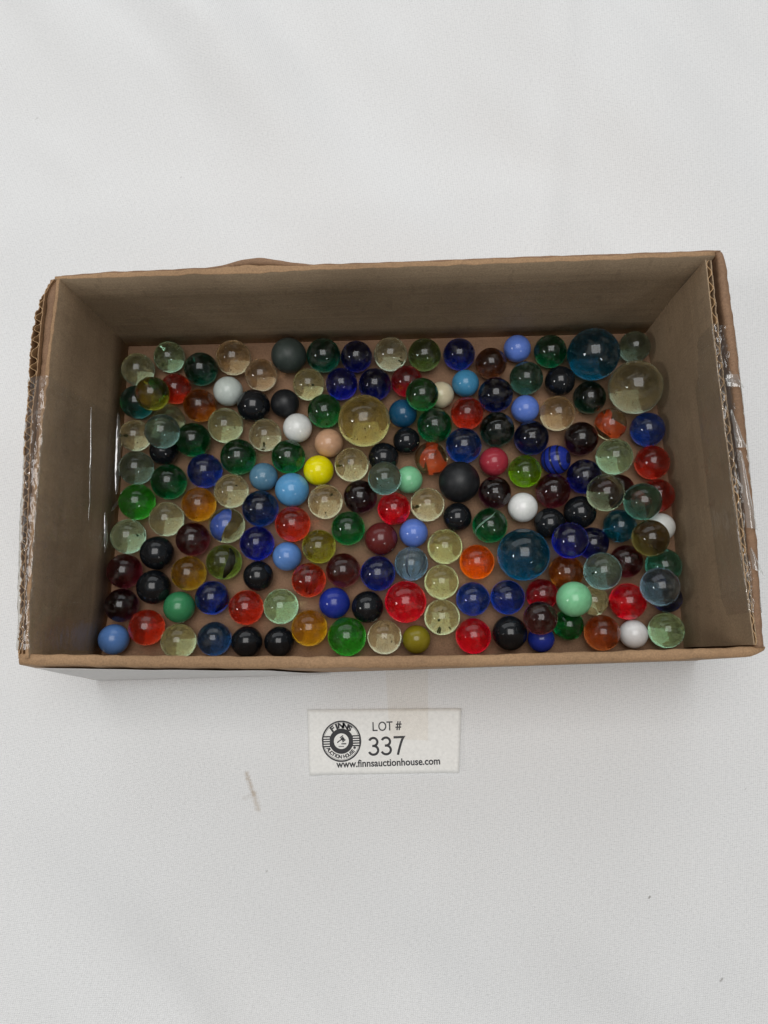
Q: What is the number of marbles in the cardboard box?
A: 166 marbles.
